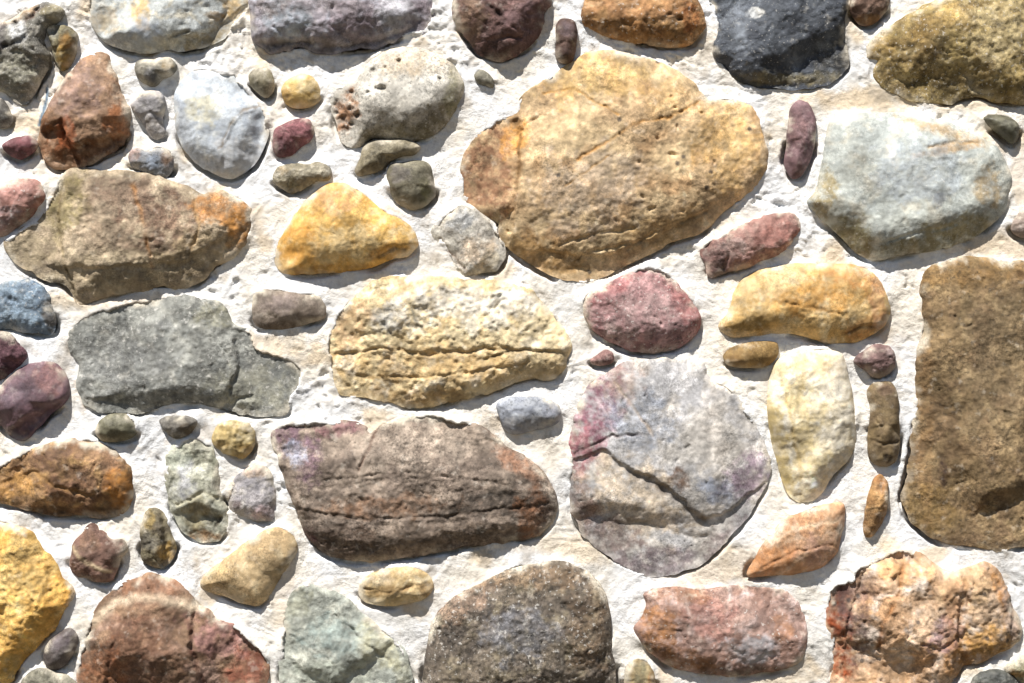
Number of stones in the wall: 75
